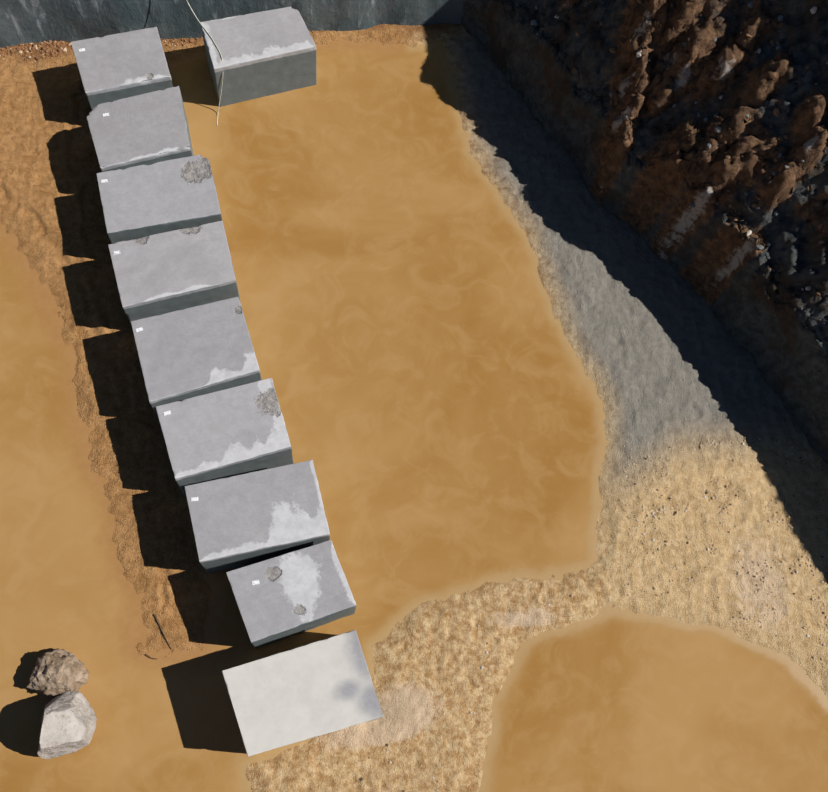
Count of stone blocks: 10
